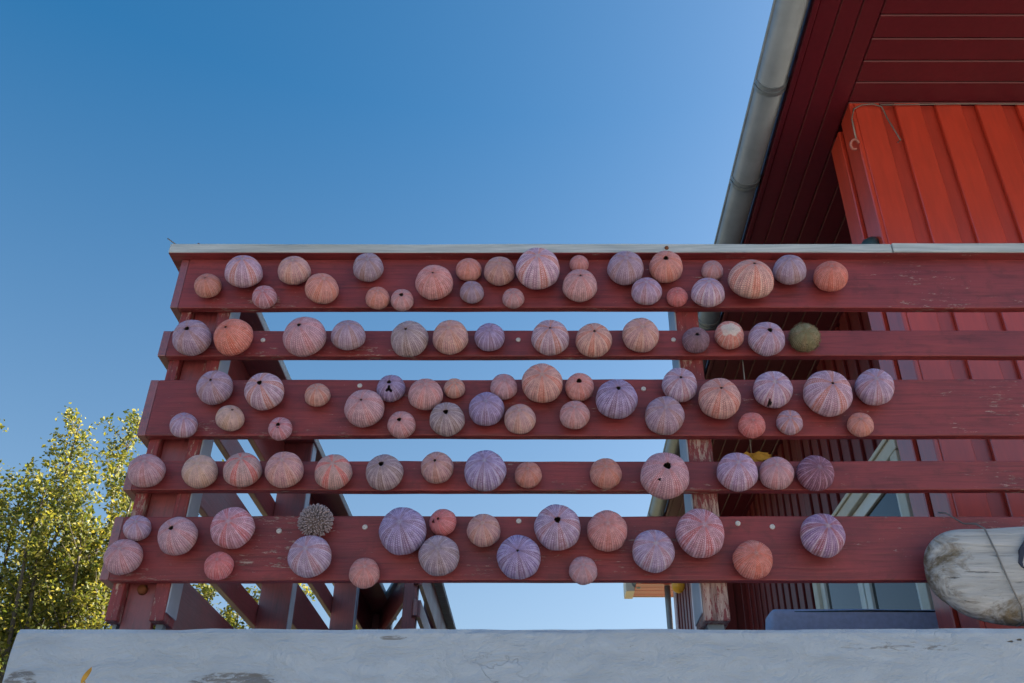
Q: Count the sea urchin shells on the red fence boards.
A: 101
